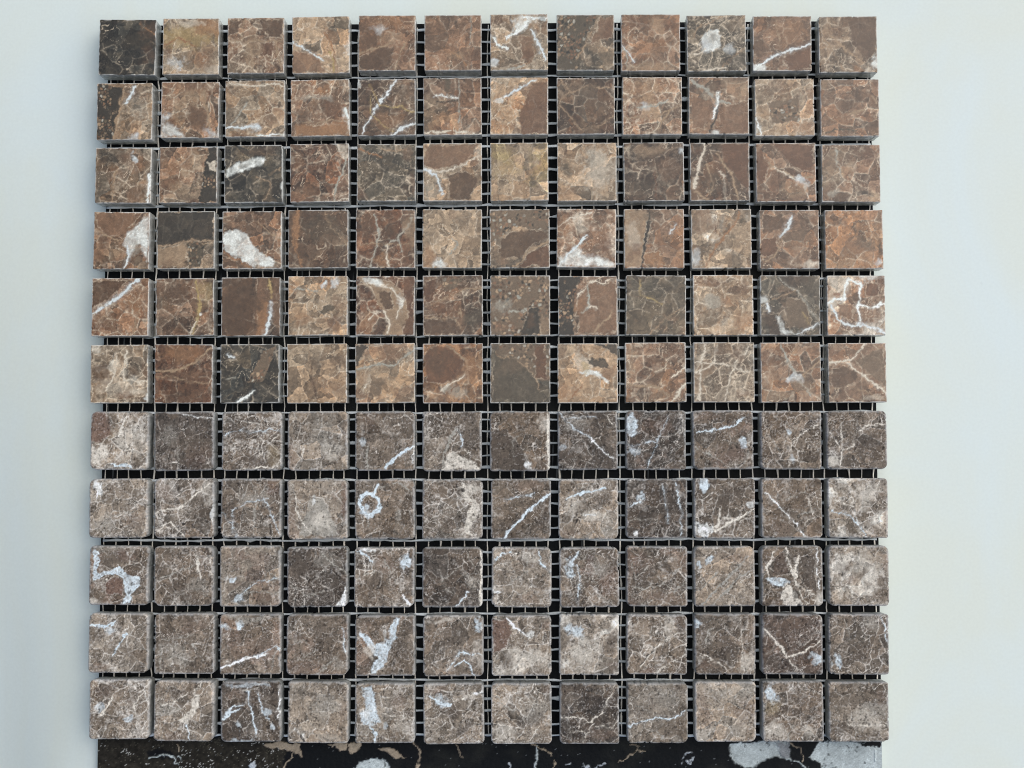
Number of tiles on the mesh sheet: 132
